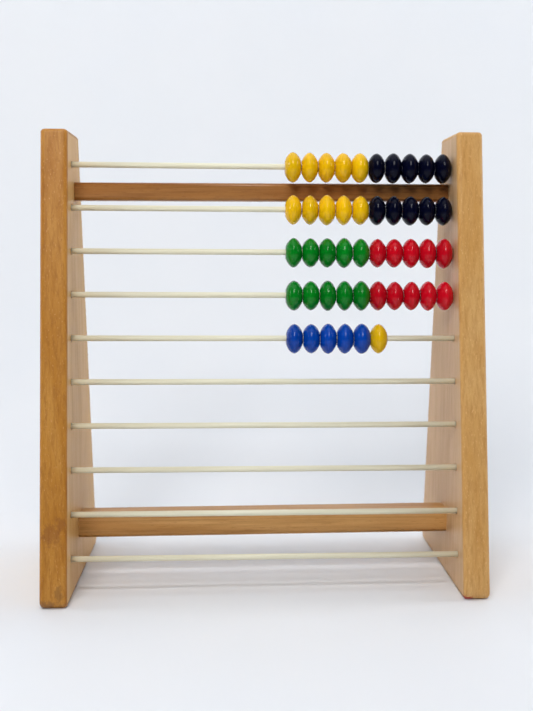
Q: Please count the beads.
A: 46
